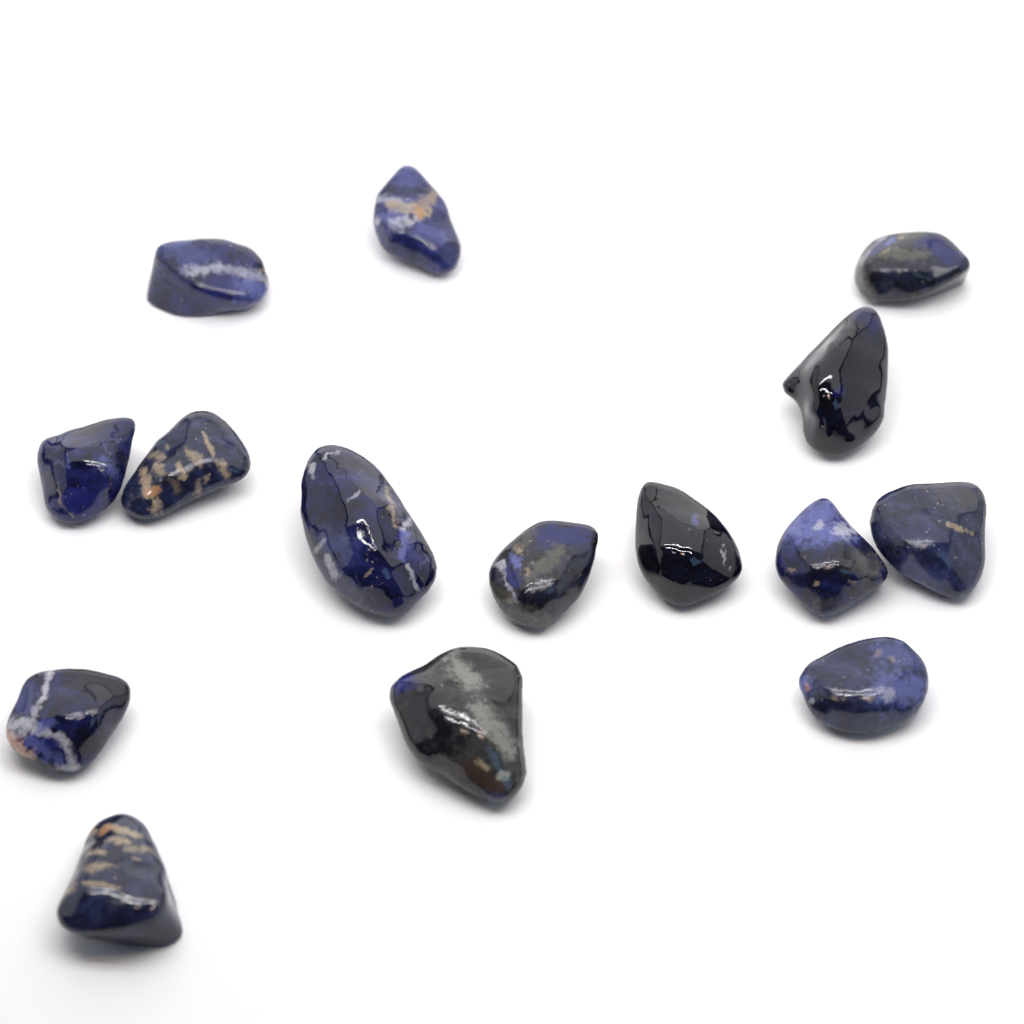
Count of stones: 15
